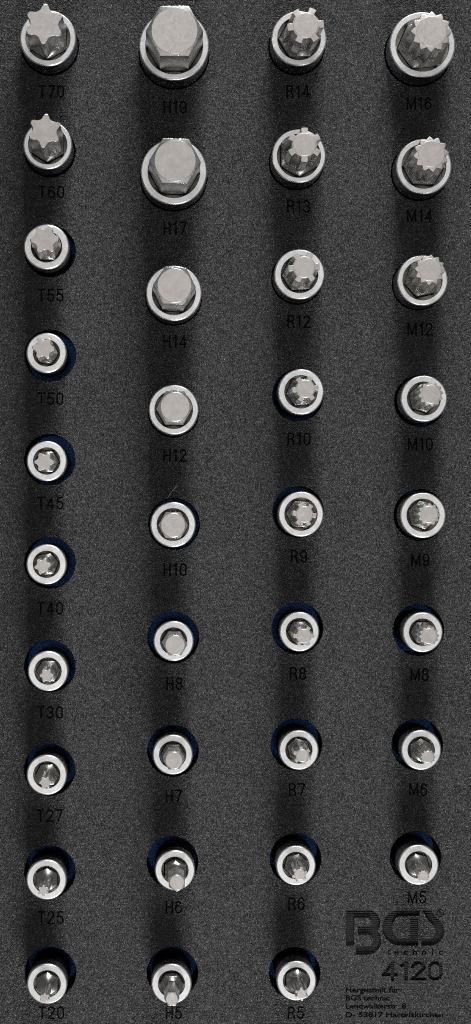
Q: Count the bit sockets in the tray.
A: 36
